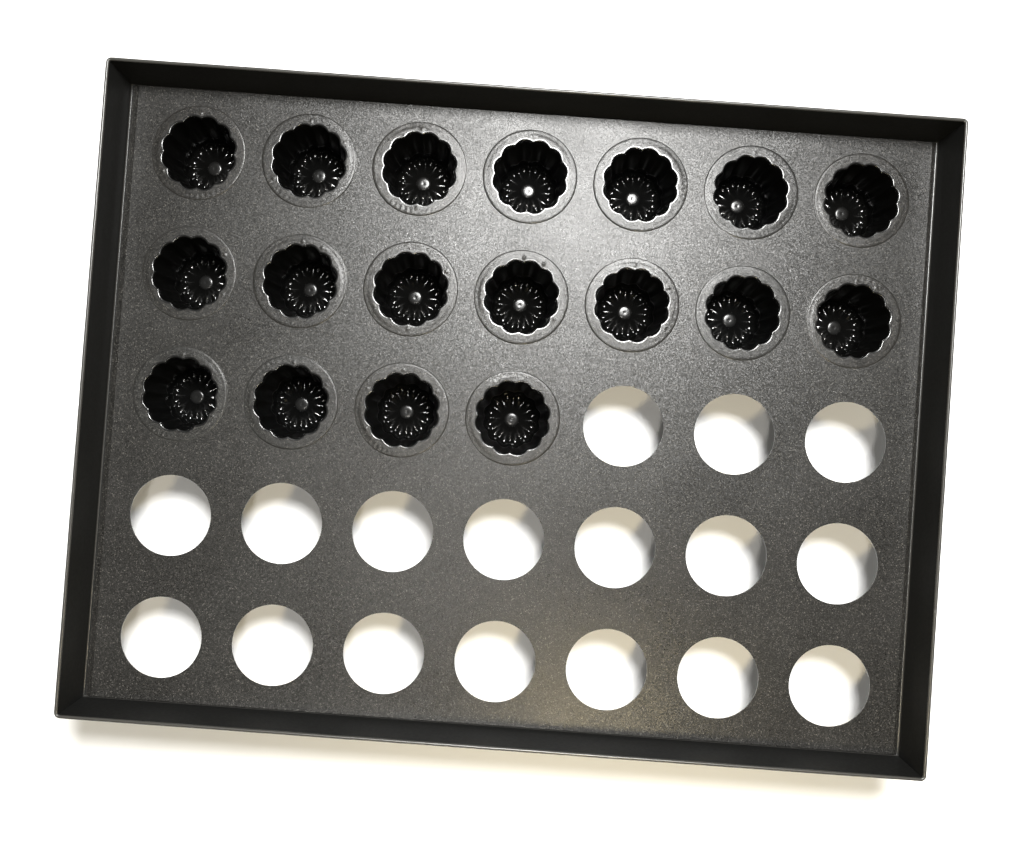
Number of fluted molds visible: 18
